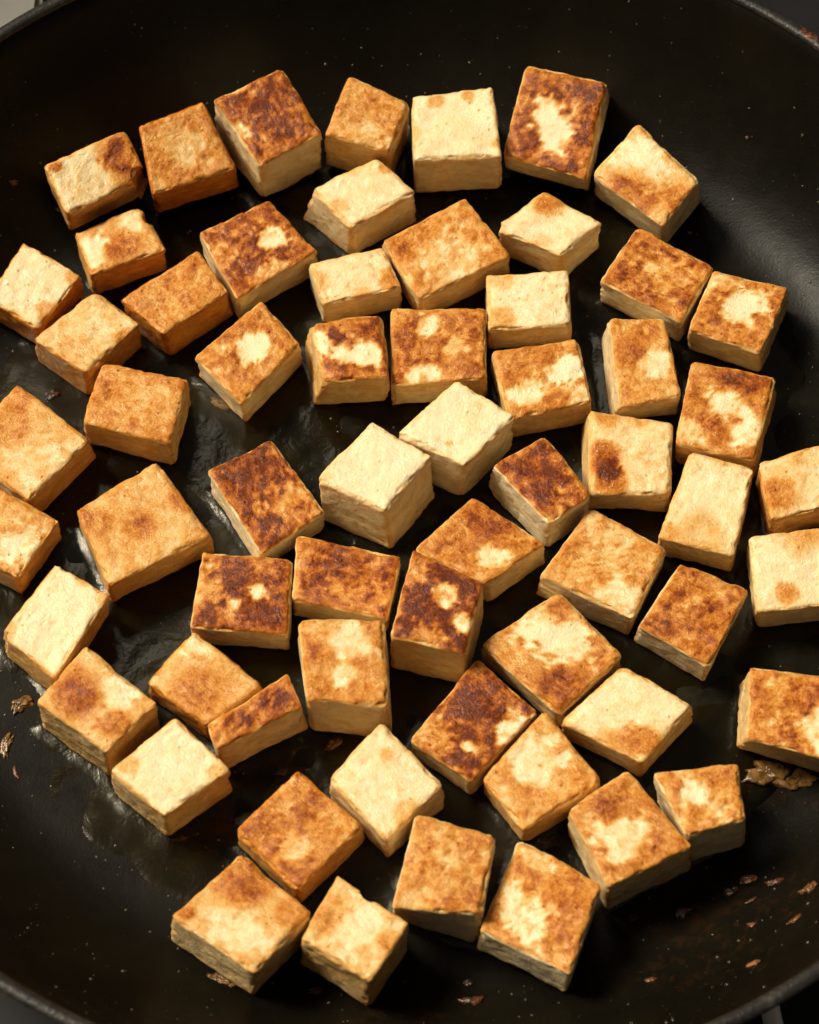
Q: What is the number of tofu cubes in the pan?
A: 62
